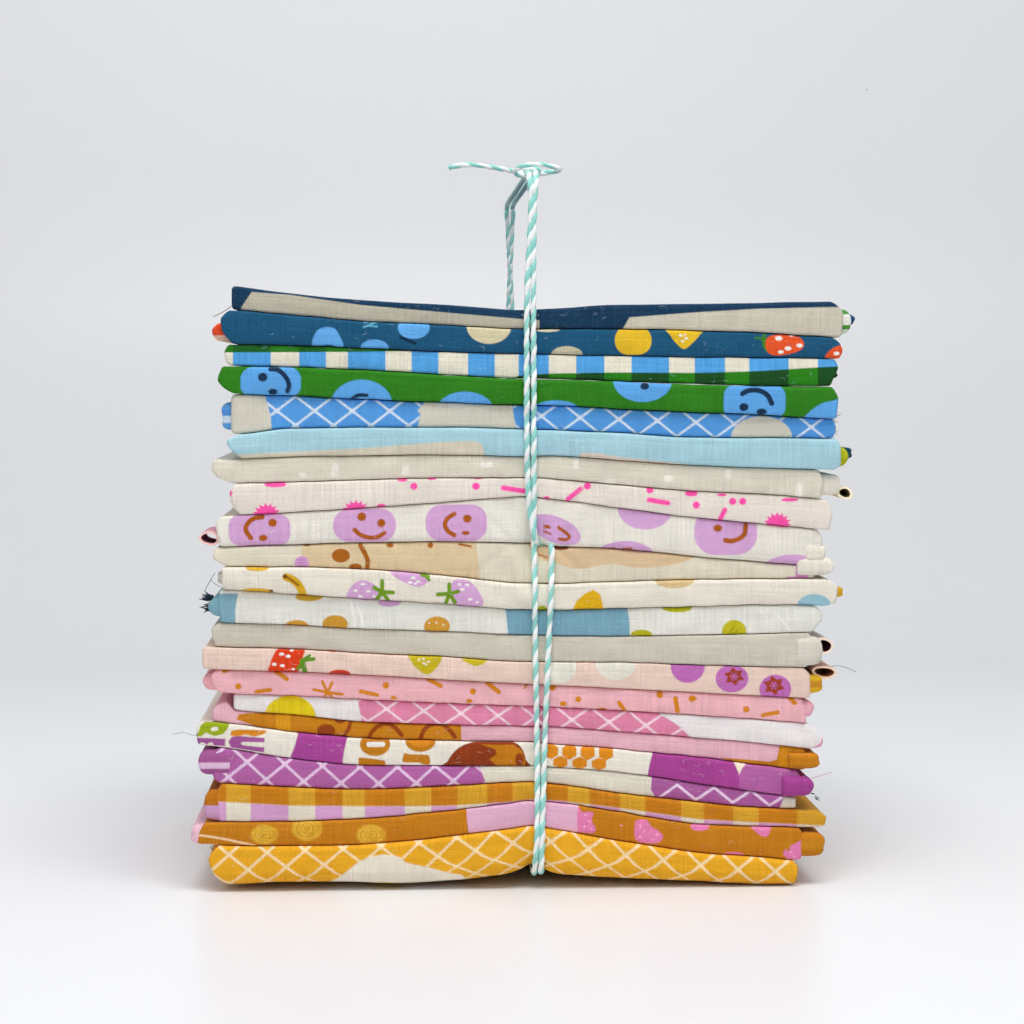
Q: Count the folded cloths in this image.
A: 22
